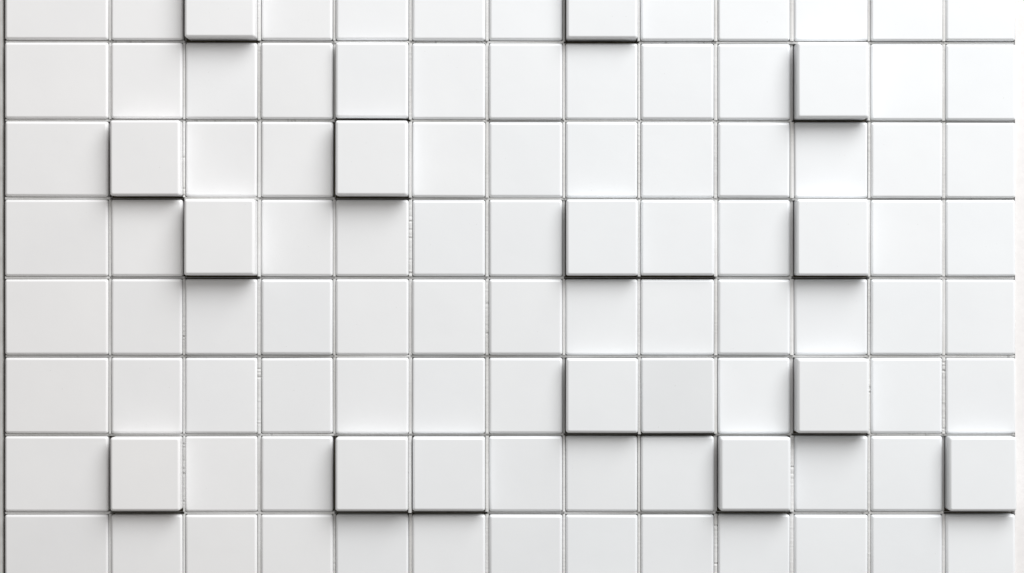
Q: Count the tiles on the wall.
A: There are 104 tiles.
